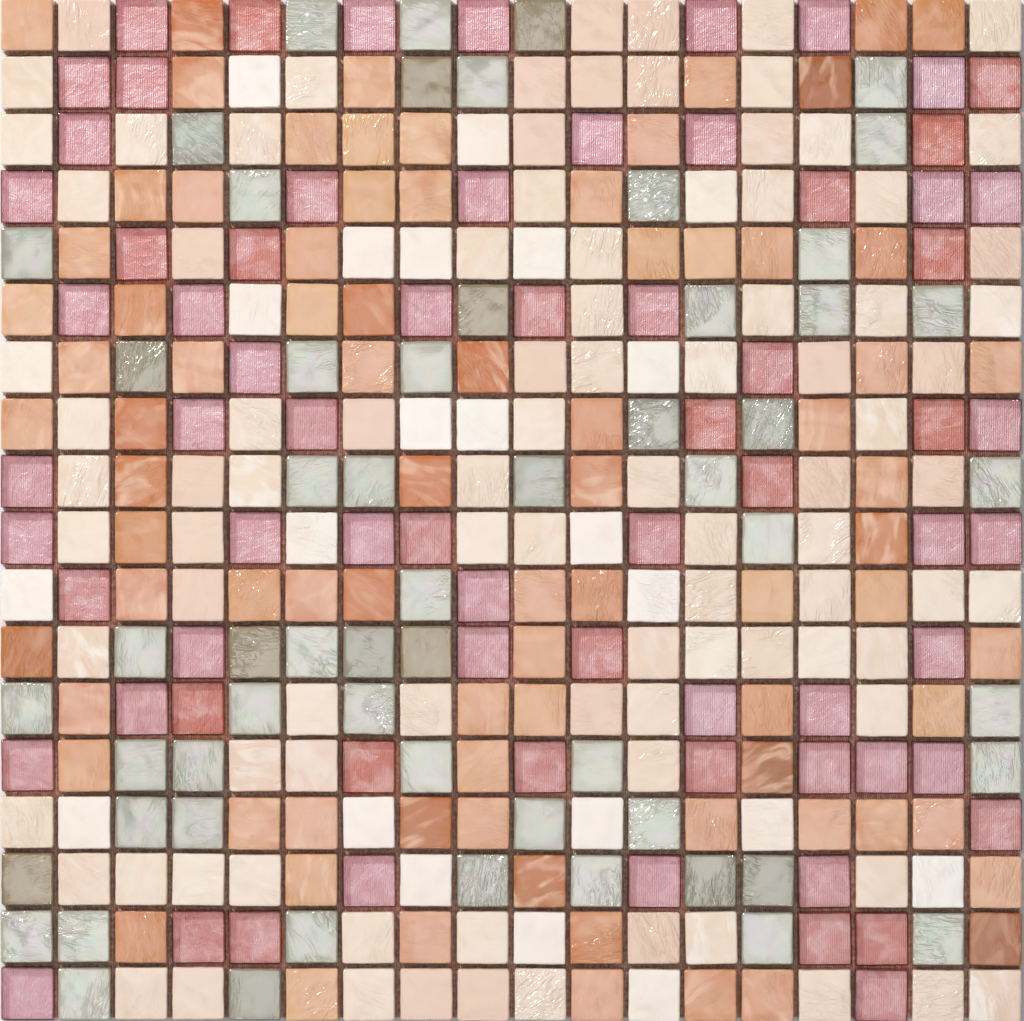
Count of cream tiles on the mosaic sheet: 114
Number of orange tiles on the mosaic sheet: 81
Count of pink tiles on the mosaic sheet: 71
